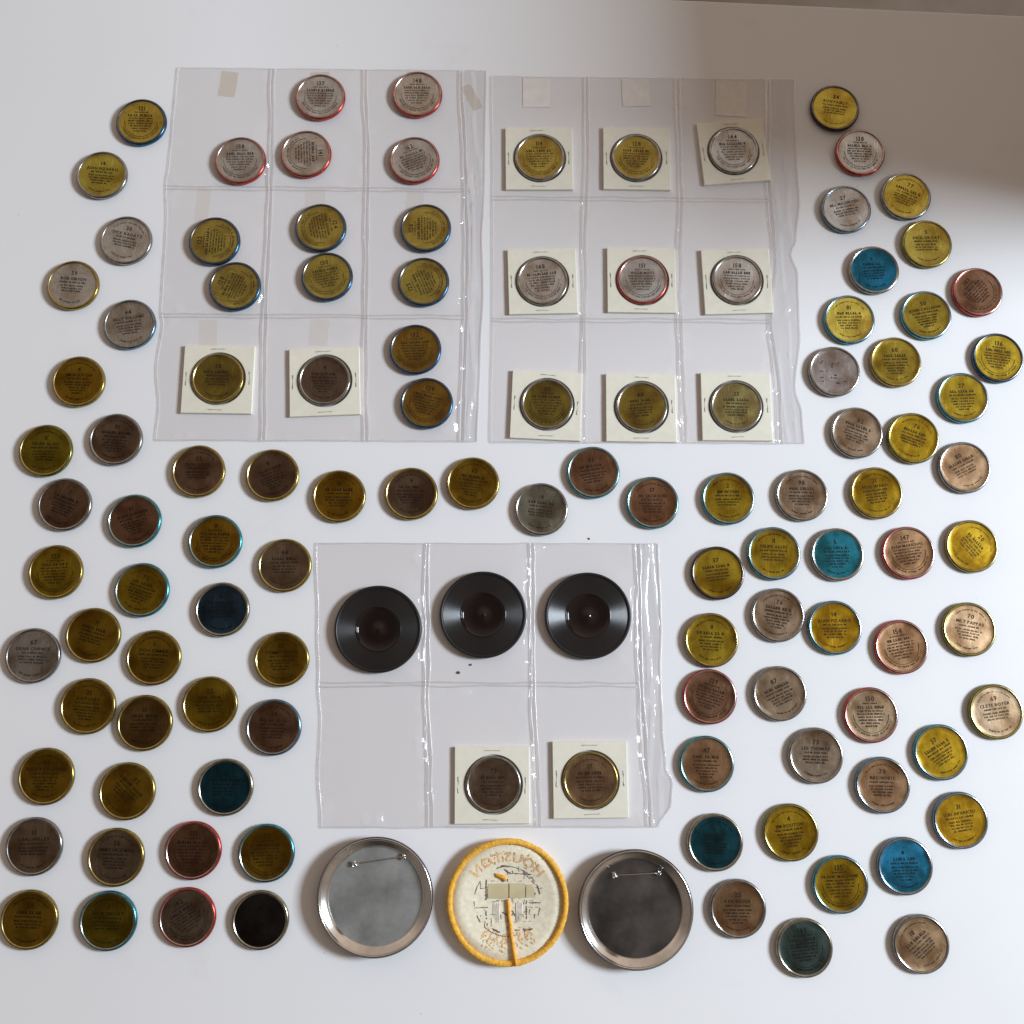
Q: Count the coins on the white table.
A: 113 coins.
